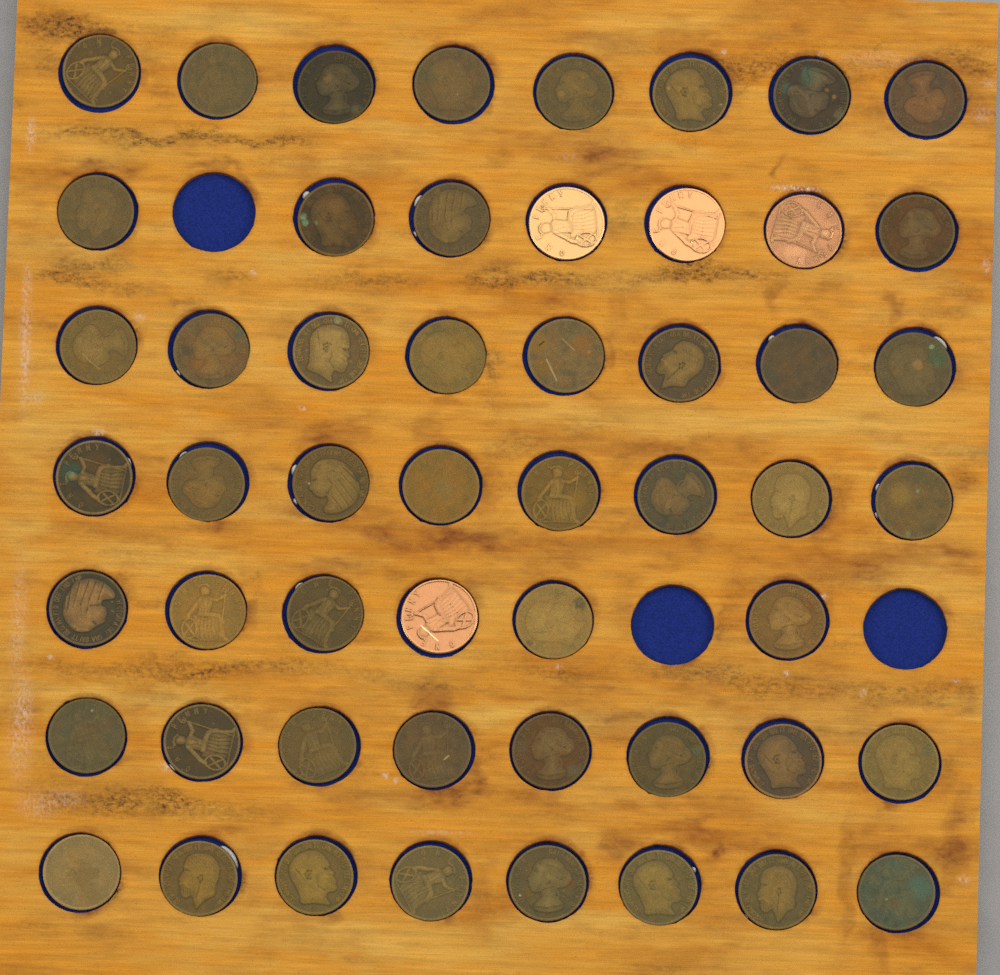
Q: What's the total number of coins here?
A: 53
